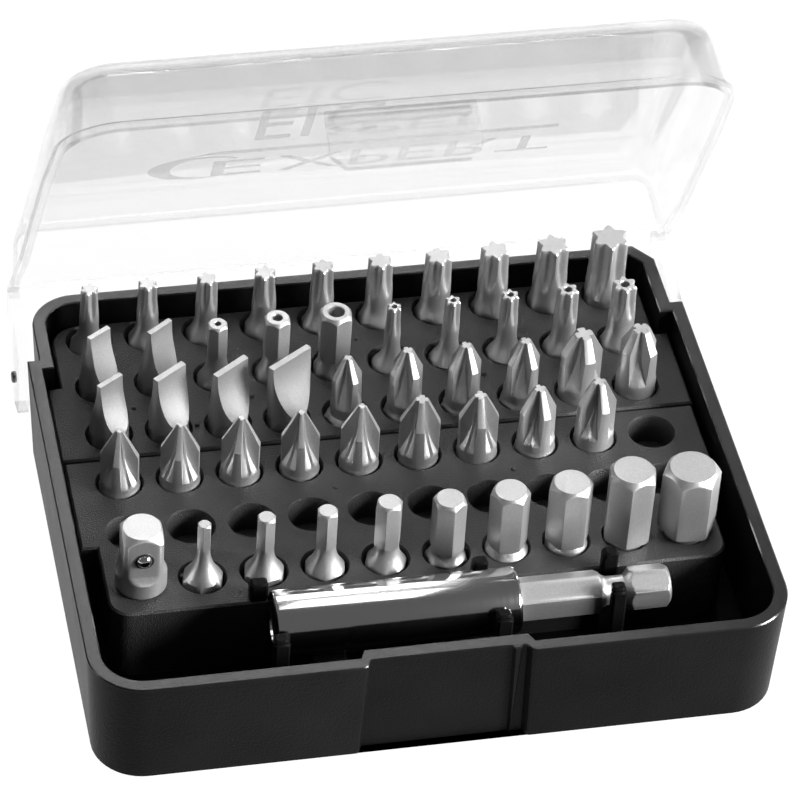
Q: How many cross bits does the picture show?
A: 15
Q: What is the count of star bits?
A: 15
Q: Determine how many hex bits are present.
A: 12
